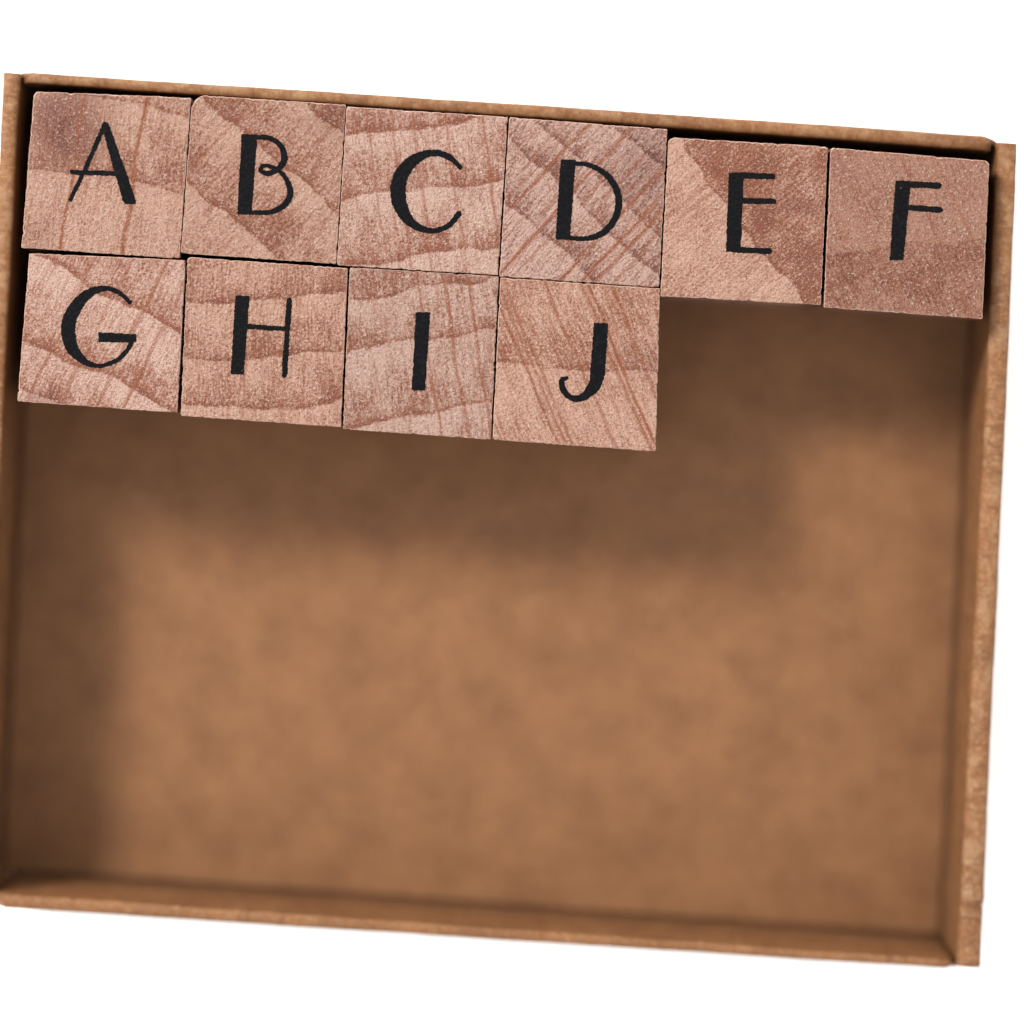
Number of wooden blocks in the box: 10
